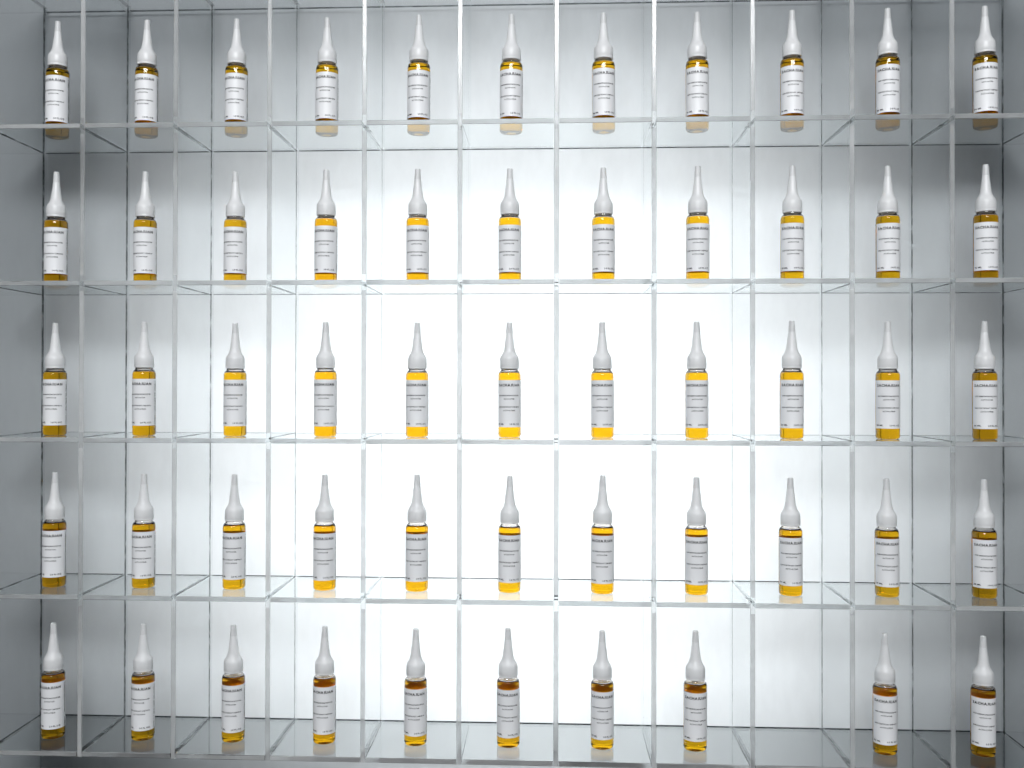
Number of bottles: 54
